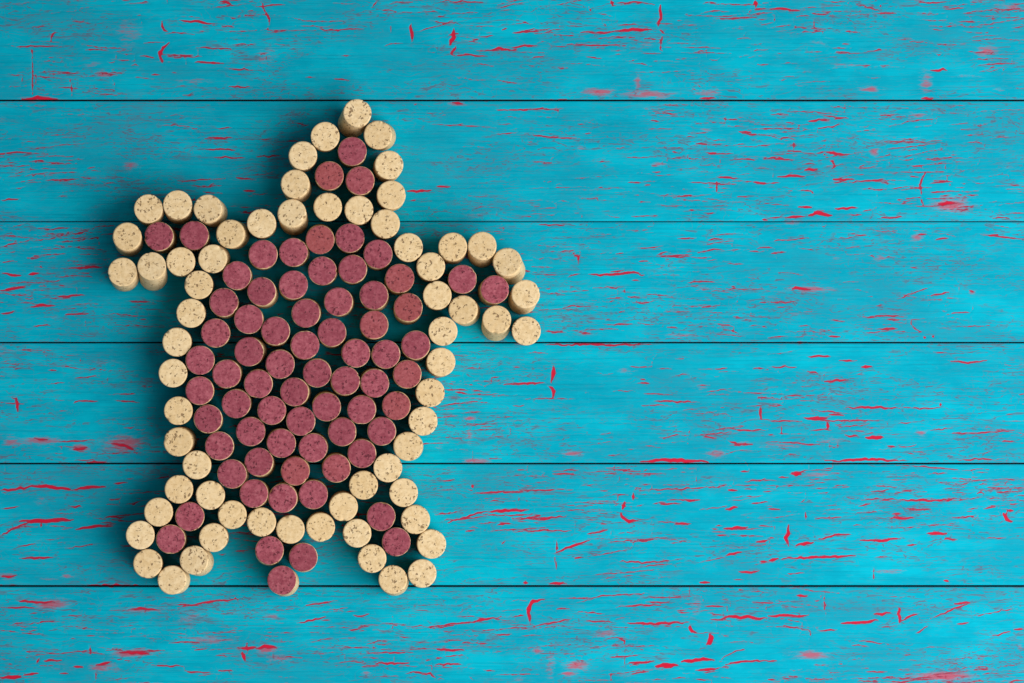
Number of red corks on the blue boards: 71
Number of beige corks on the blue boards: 65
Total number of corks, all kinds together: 136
